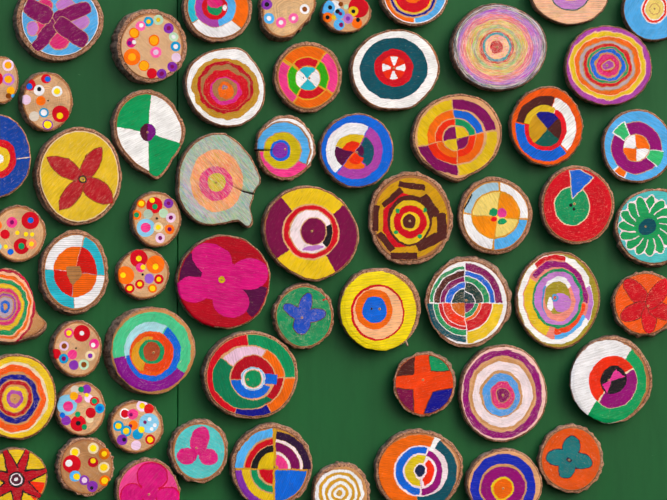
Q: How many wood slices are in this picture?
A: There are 58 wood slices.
